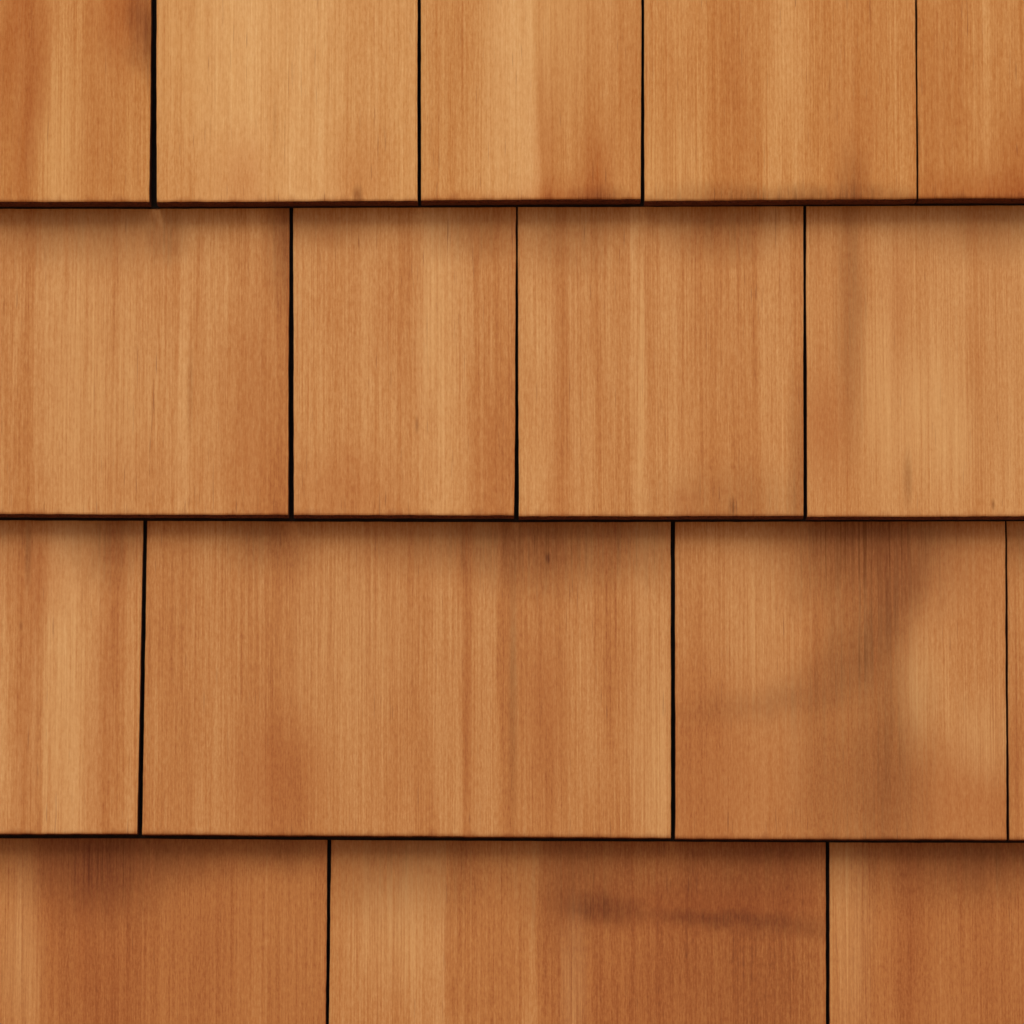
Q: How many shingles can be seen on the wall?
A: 16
